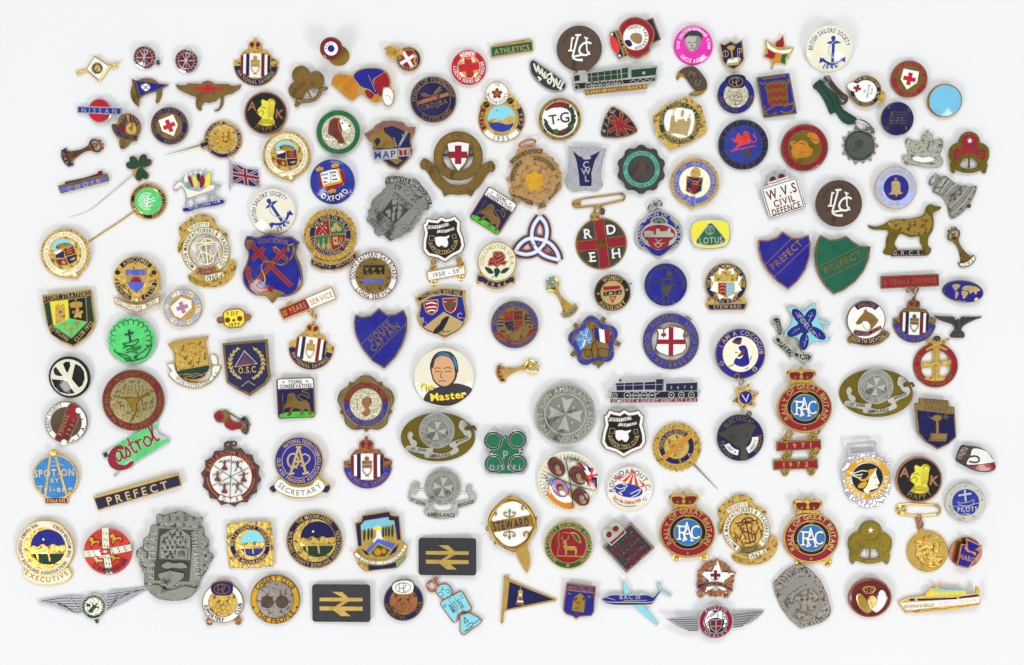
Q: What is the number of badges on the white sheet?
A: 164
